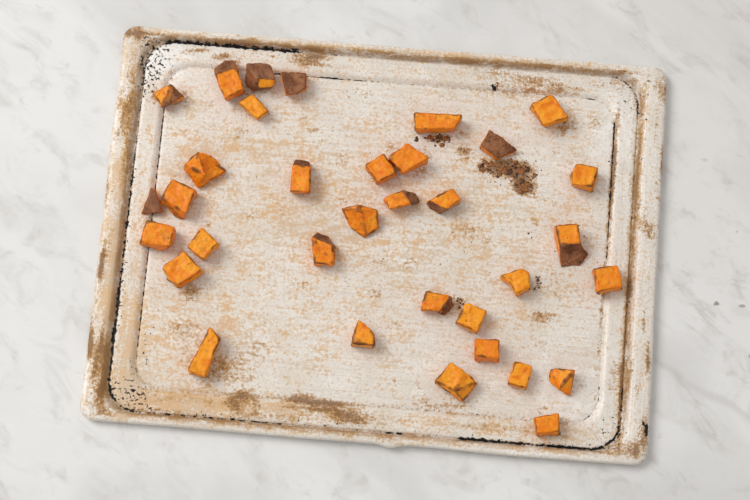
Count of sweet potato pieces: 34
